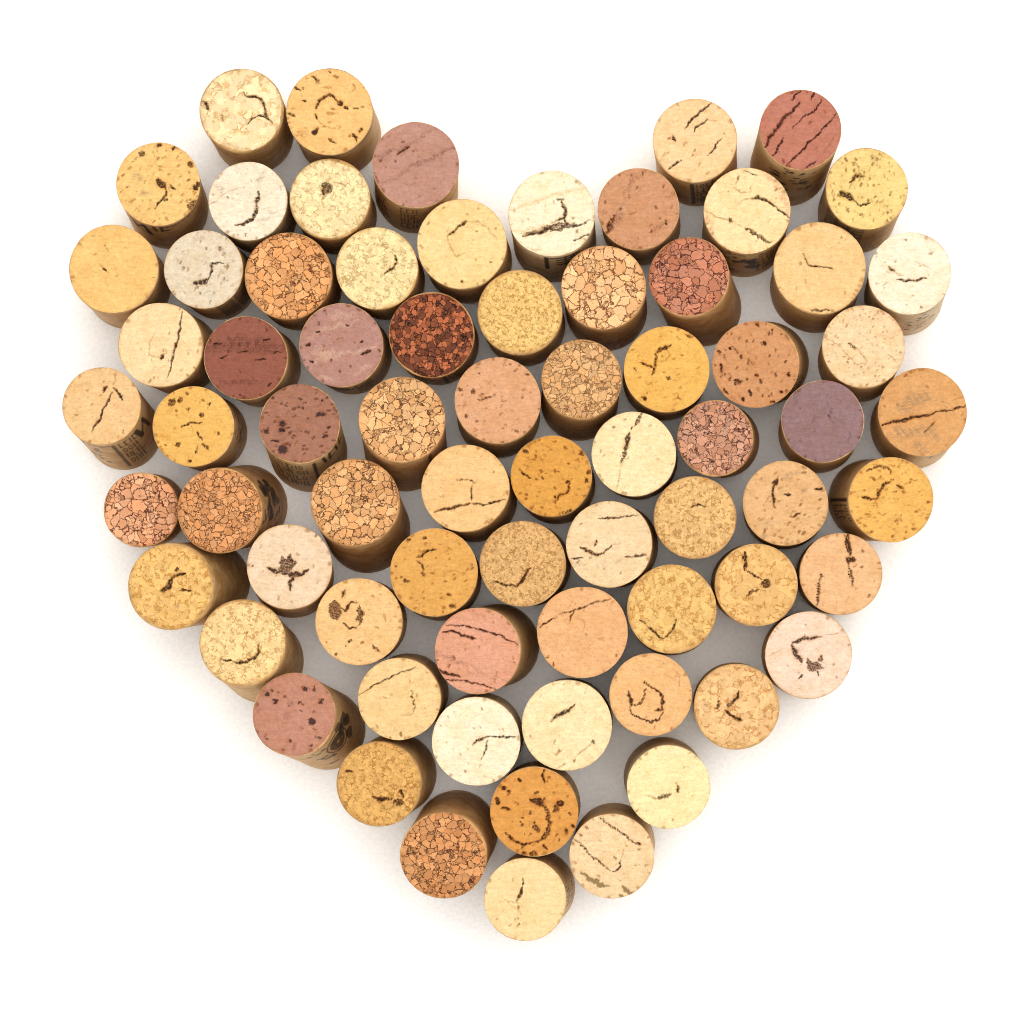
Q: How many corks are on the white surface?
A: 72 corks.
